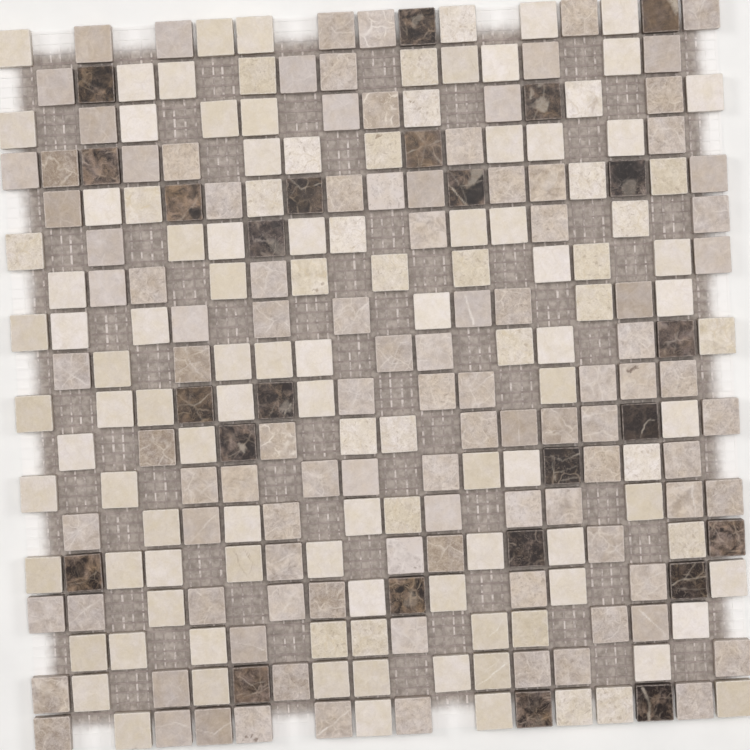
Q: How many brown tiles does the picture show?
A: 25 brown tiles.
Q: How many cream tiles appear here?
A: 115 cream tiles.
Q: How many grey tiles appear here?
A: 105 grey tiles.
